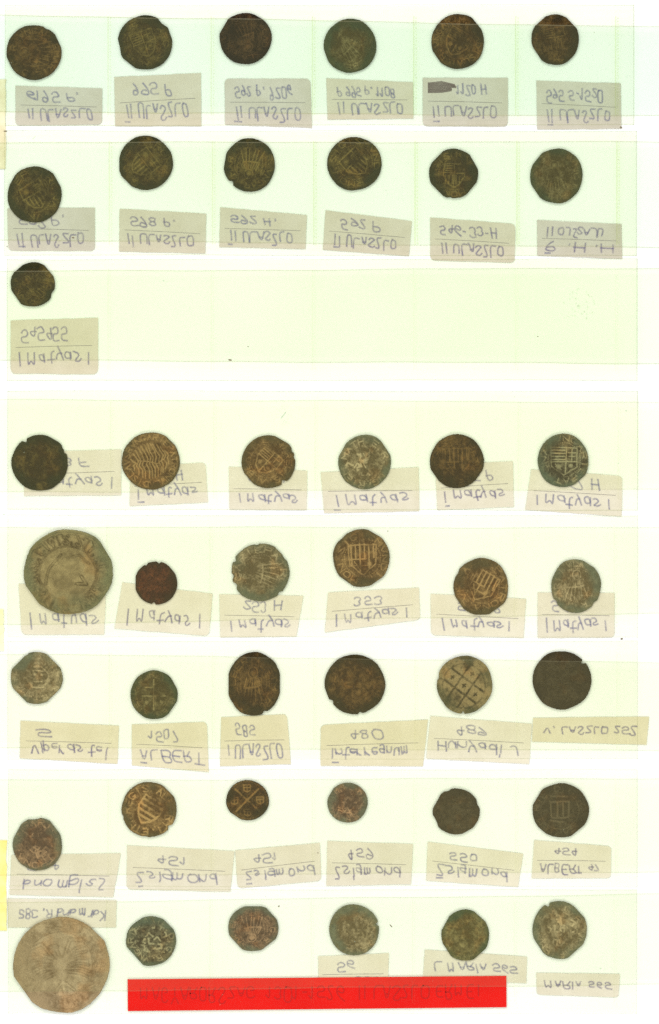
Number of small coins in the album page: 41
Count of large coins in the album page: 2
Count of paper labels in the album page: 41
